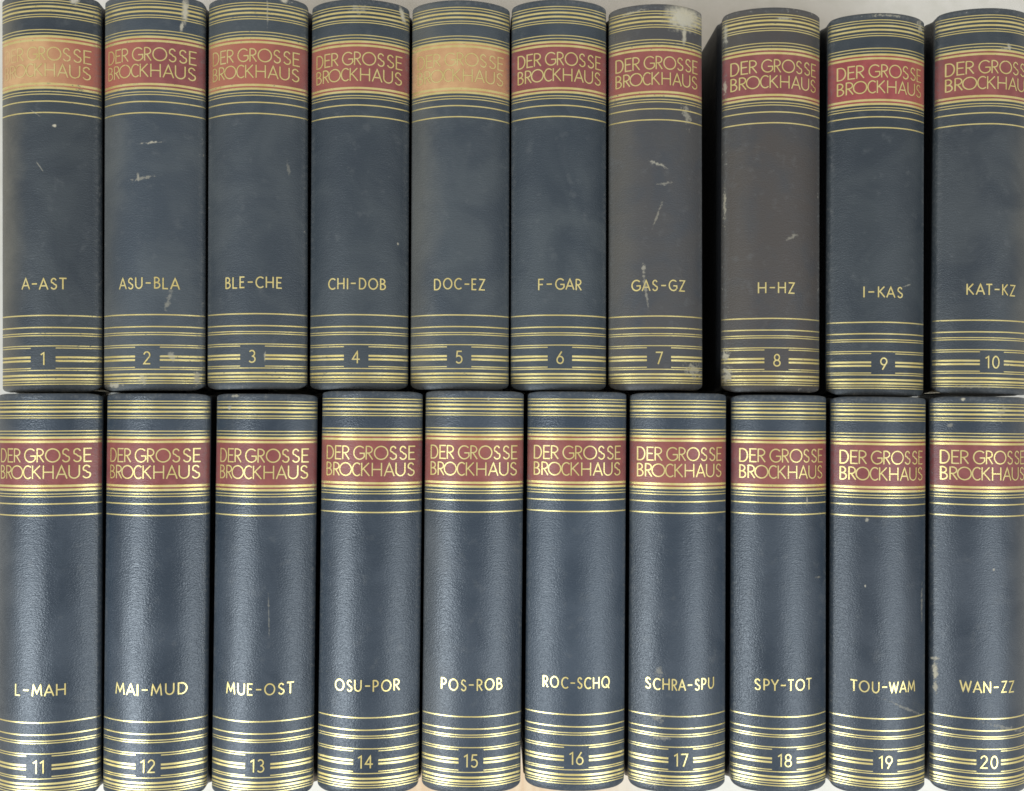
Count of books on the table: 20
